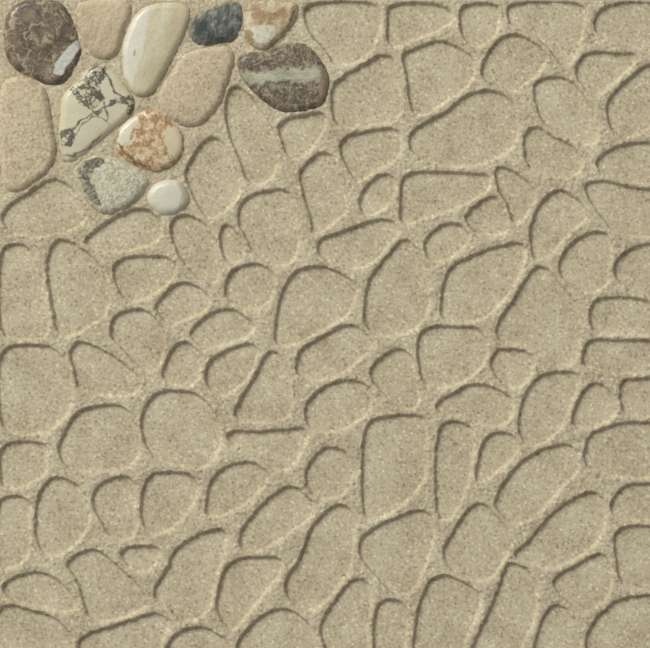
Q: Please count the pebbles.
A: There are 12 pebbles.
